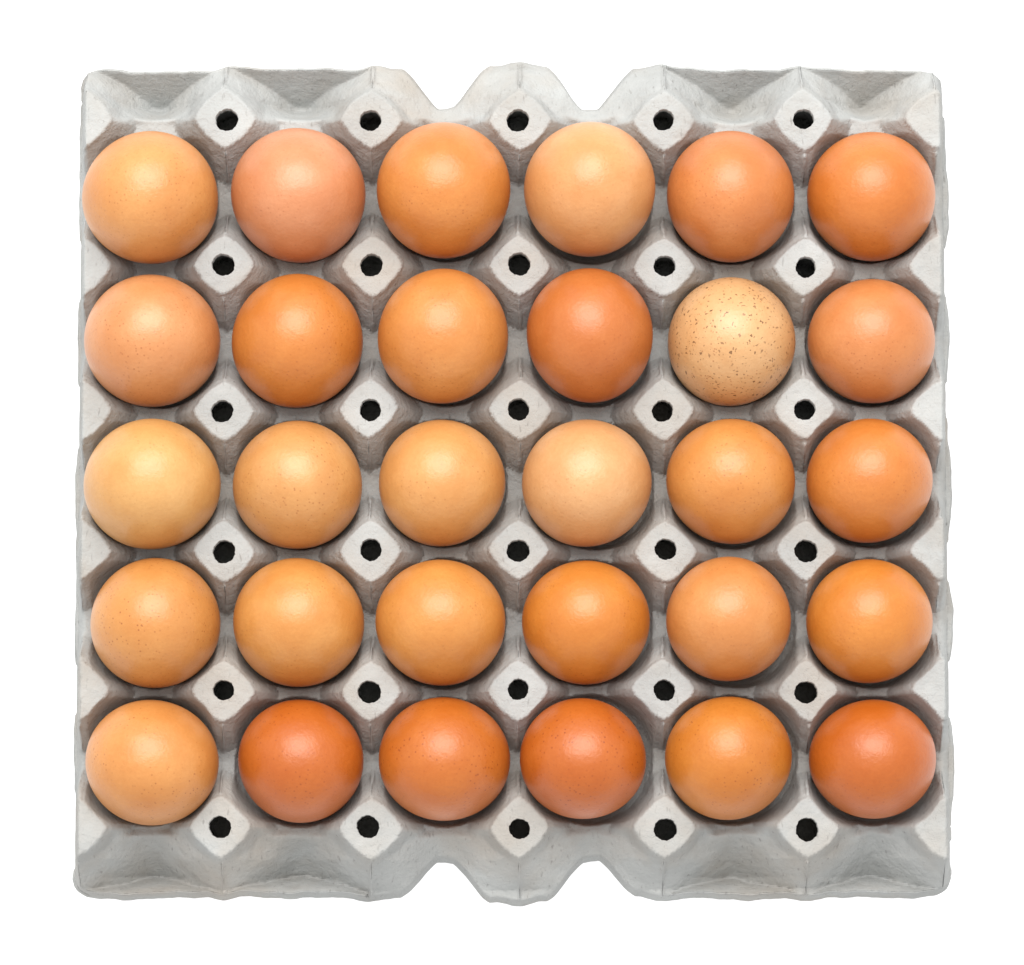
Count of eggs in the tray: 30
